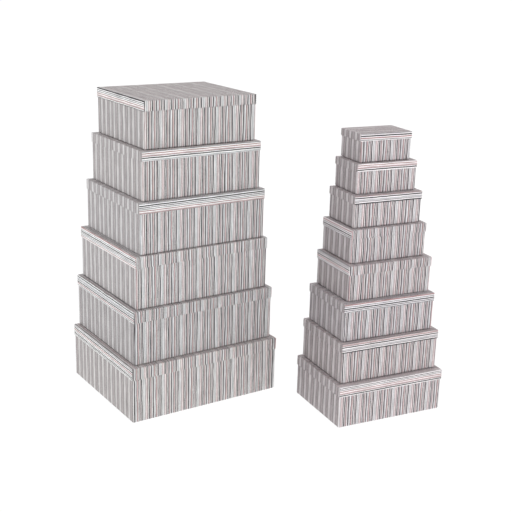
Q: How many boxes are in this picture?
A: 14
